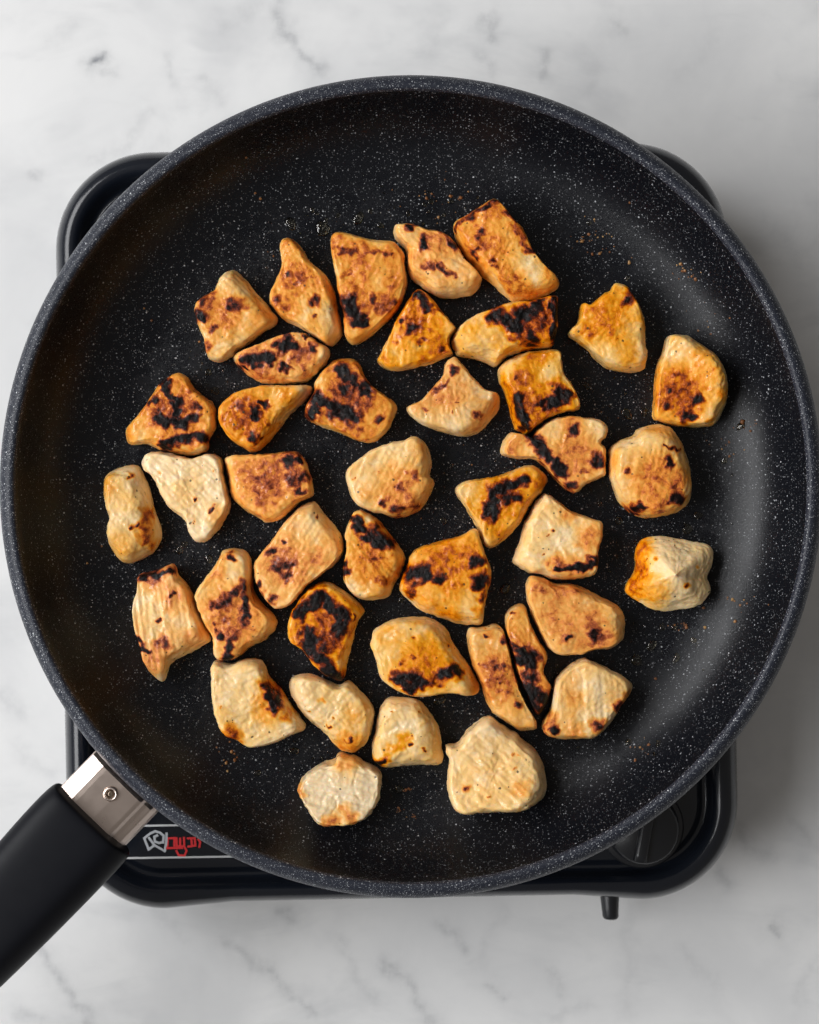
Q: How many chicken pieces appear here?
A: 40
